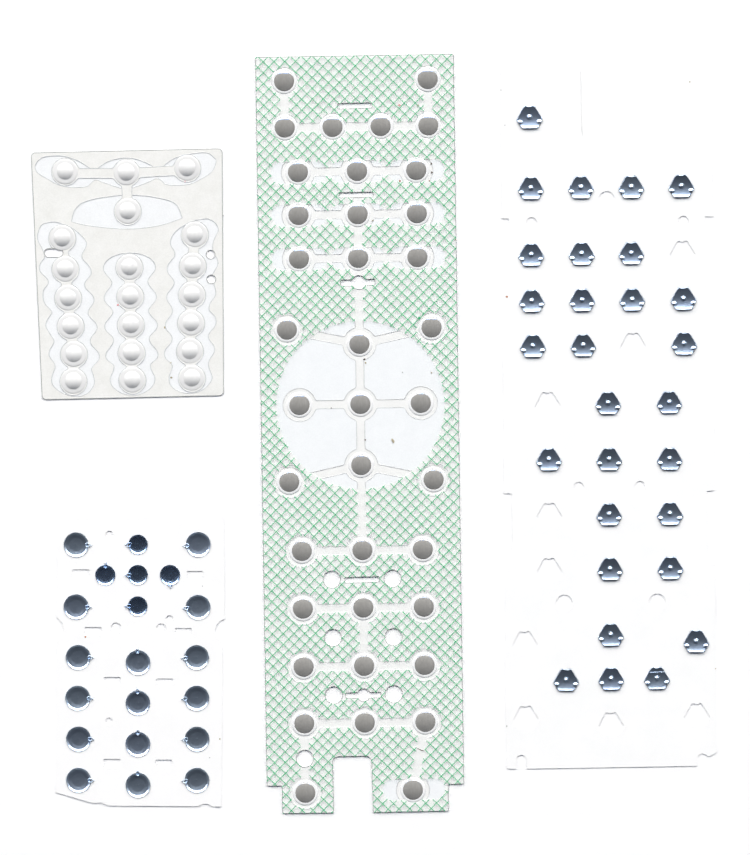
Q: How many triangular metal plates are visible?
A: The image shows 29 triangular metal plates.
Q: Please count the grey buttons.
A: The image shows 38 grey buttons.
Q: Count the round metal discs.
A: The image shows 21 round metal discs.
